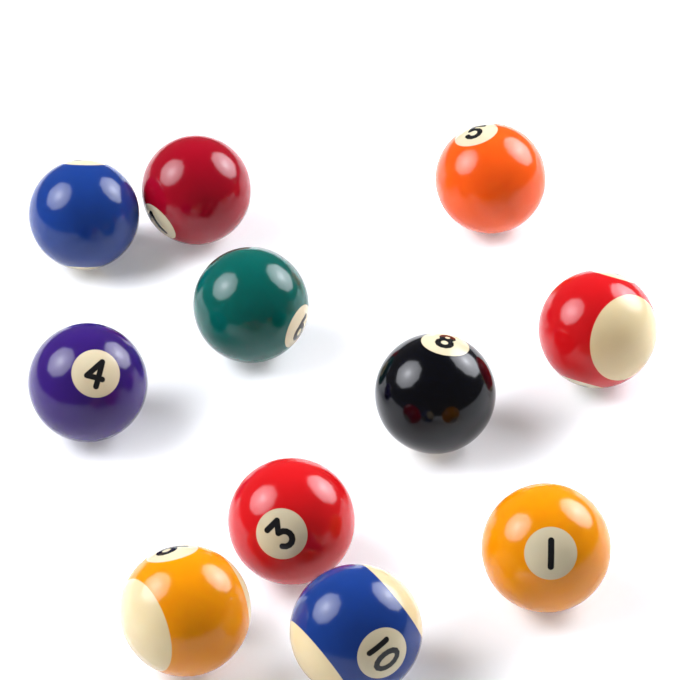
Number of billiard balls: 11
